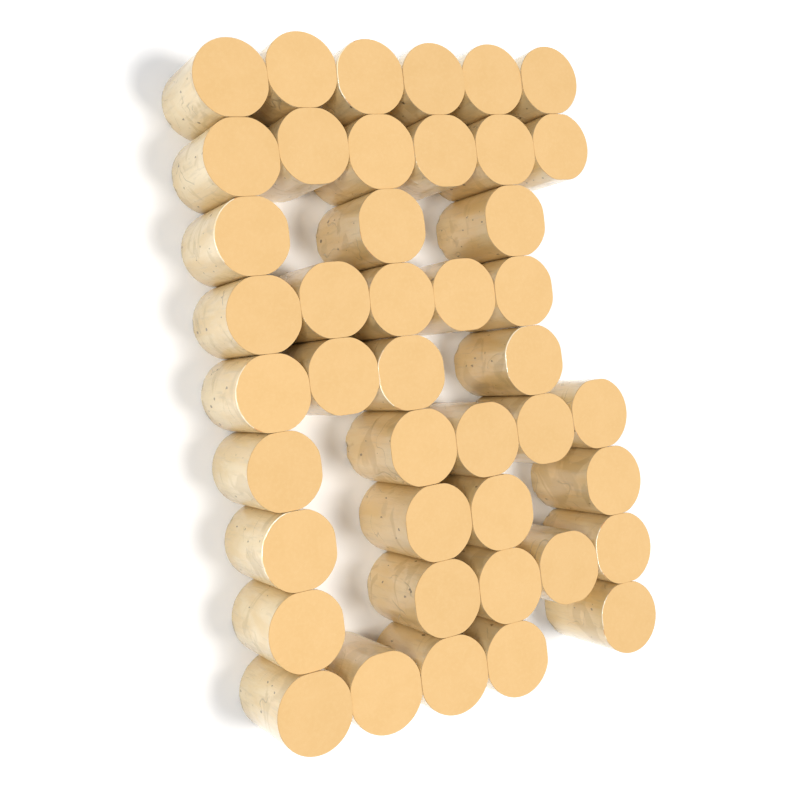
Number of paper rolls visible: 43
